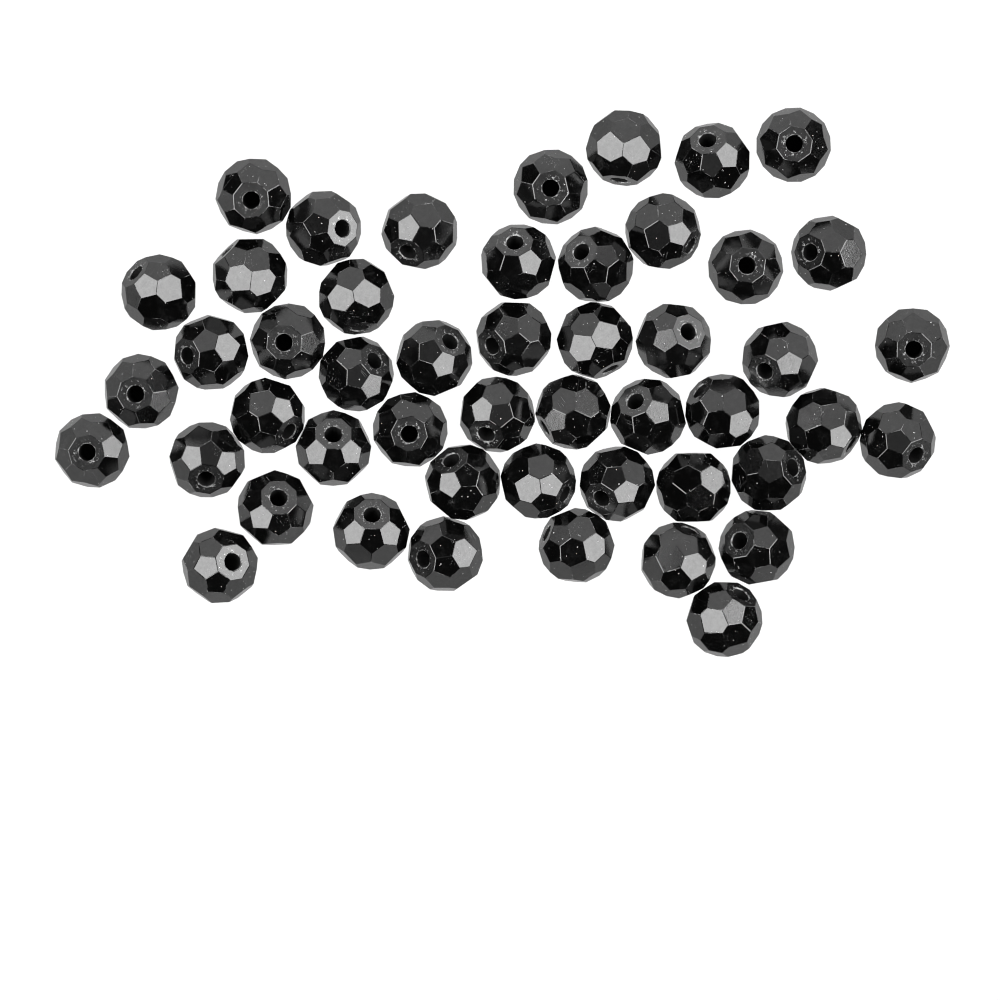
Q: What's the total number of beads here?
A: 49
